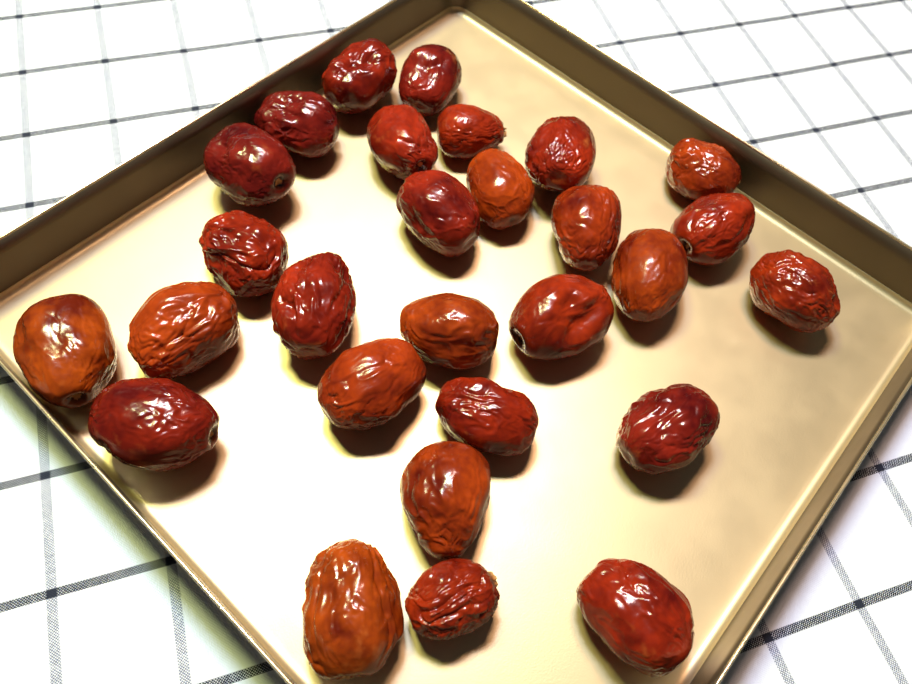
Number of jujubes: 28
